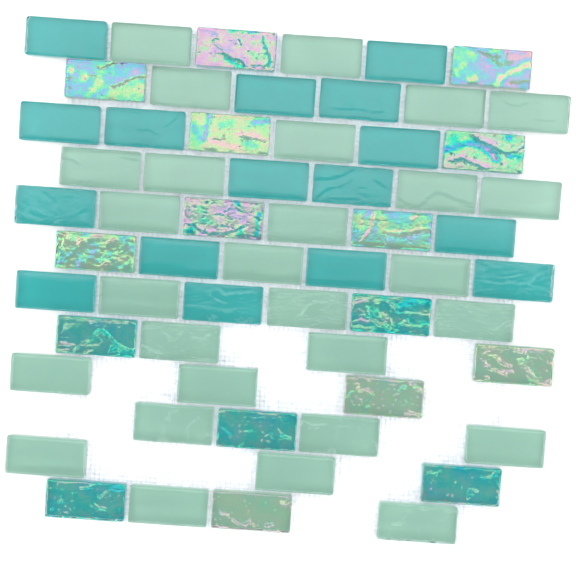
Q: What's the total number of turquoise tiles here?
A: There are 16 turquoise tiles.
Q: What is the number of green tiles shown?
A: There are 28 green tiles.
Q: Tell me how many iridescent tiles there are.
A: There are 16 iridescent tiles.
